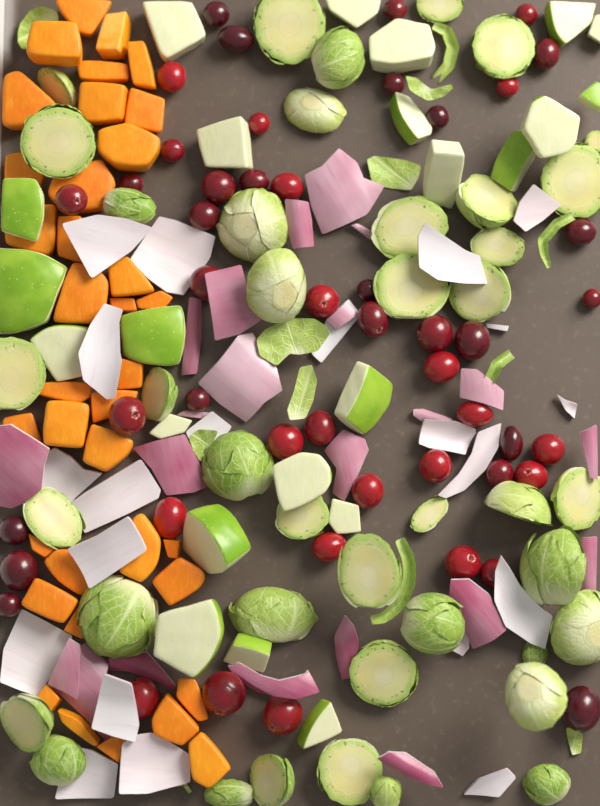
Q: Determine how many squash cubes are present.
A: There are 36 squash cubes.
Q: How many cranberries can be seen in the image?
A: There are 48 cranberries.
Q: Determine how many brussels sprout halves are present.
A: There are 41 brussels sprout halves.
